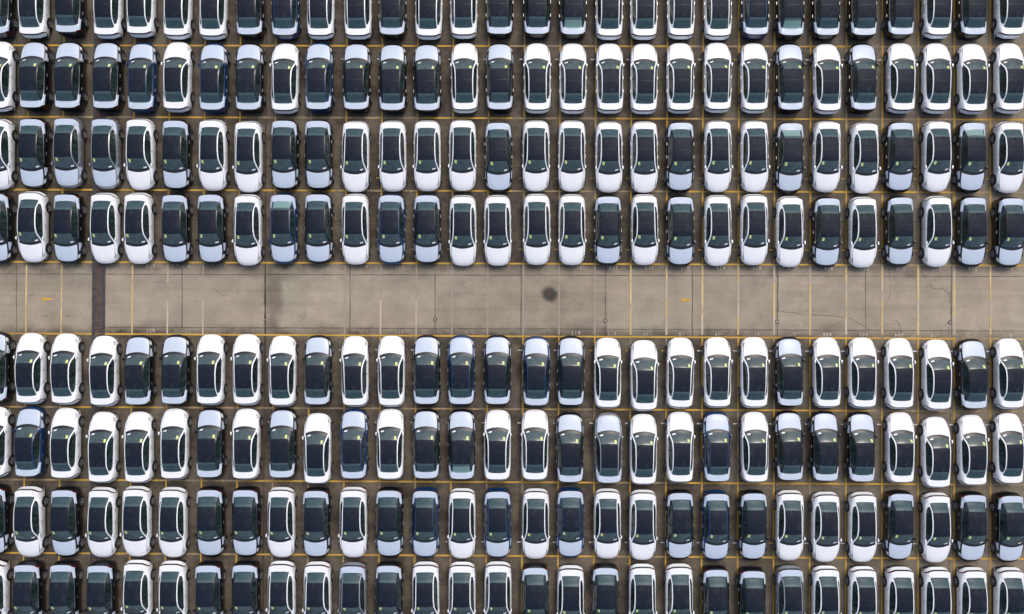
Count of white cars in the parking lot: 130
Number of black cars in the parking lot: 81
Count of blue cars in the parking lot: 16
